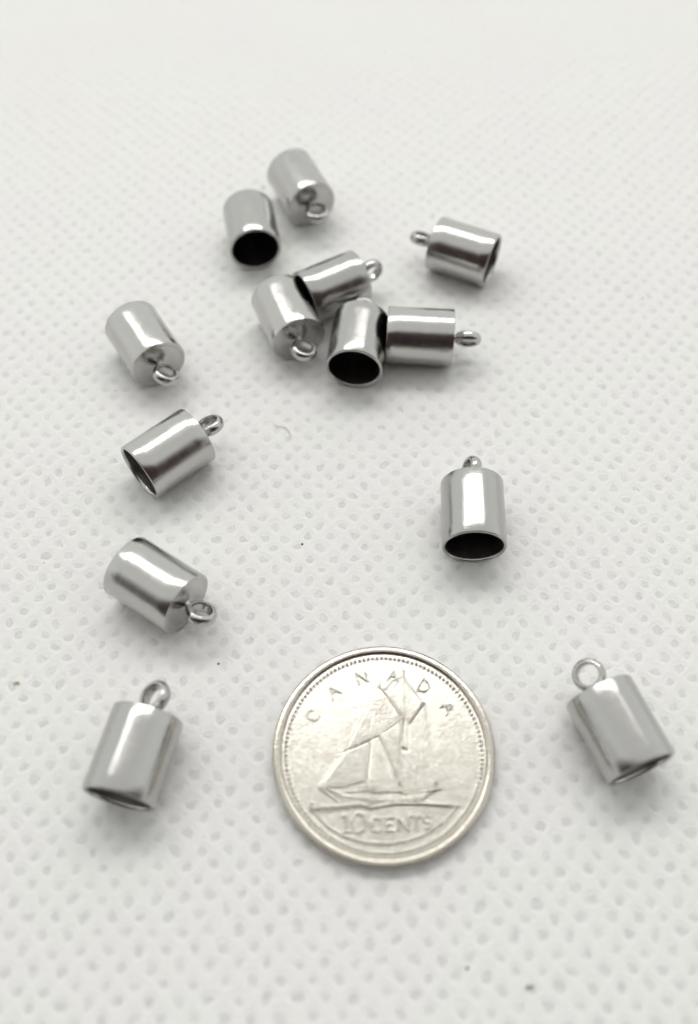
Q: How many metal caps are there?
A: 13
